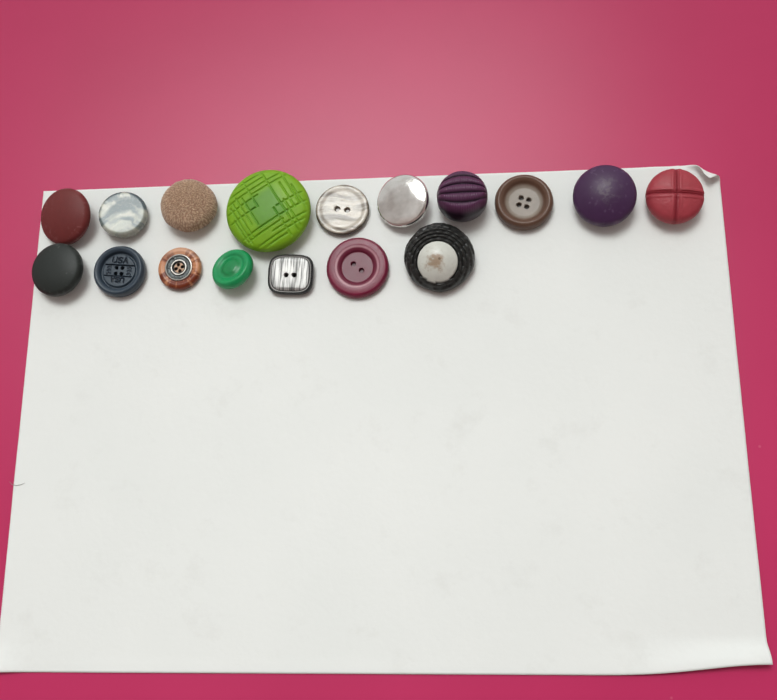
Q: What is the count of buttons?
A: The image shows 17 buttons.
